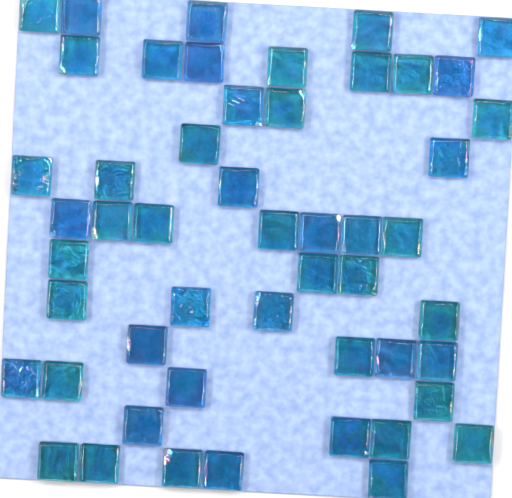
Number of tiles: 51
